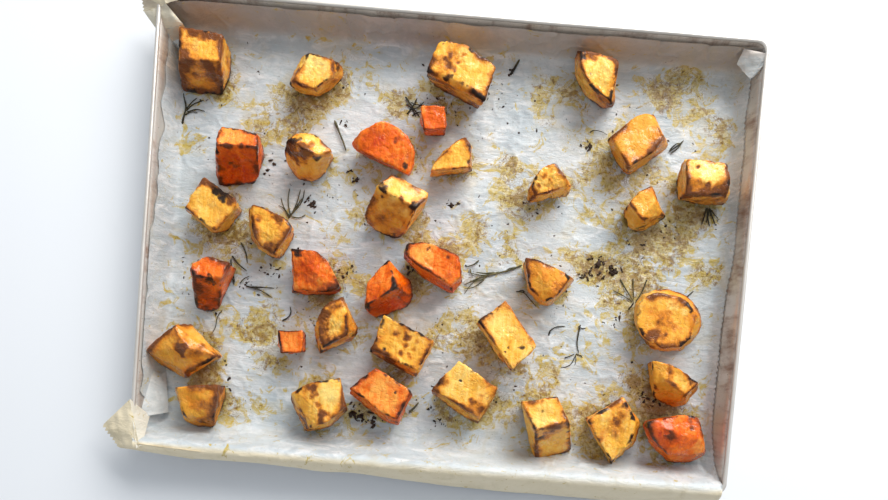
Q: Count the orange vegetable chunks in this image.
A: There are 10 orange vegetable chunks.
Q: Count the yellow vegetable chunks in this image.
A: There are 25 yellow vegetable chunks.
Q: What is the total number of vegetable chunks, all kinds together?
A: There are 35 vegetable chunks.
